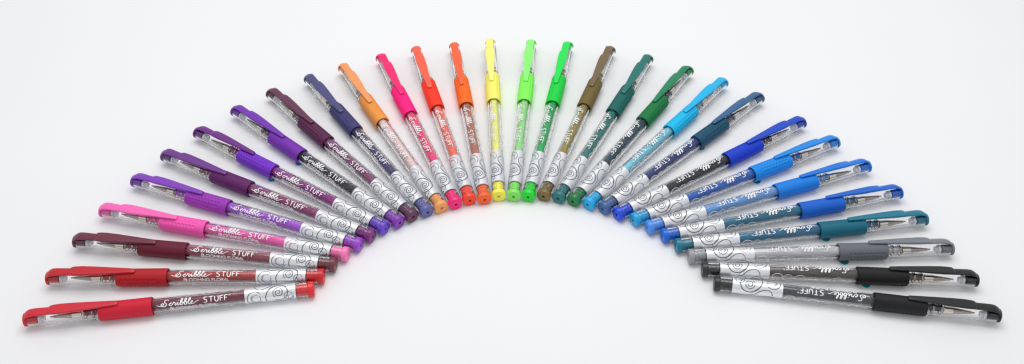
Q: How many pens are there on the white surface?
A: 30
